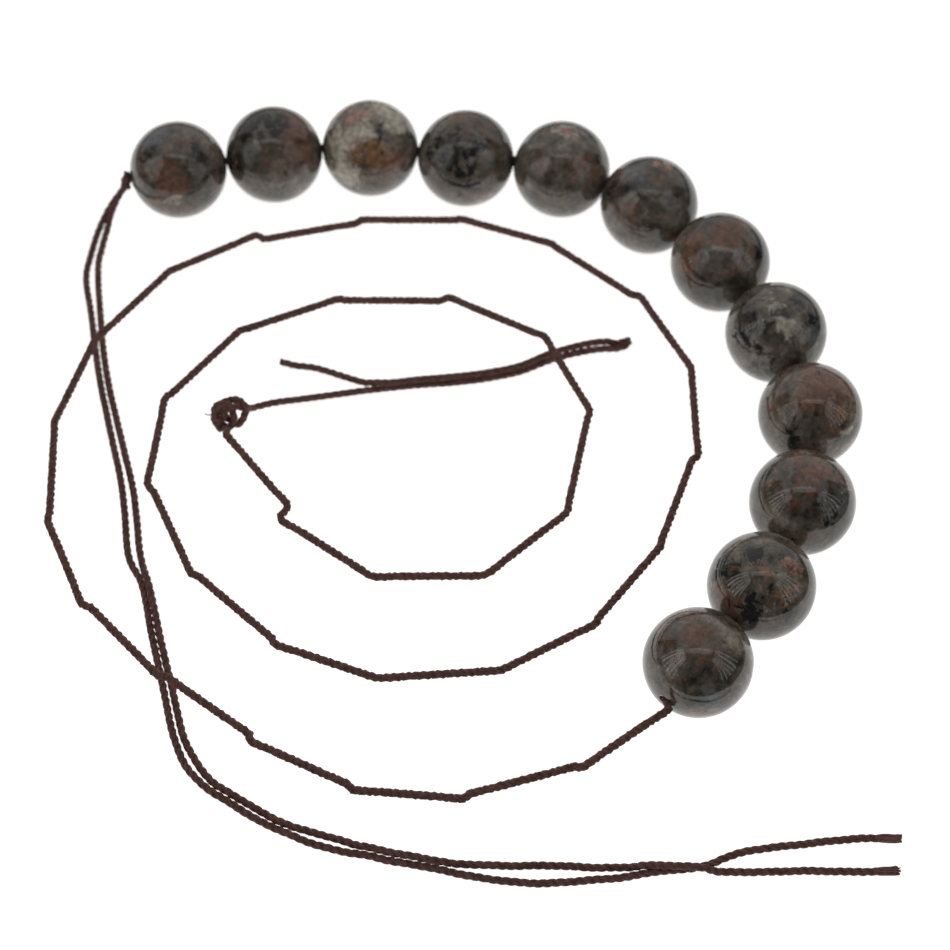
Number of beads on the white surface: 12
